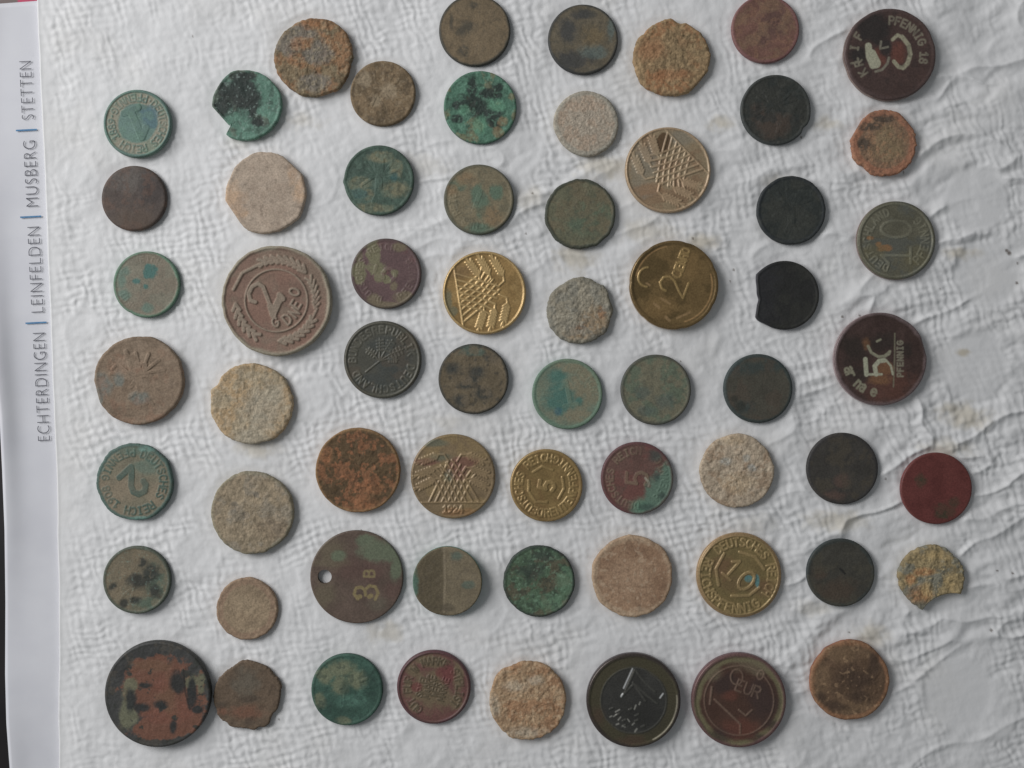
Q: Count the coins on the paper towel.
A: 62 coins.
